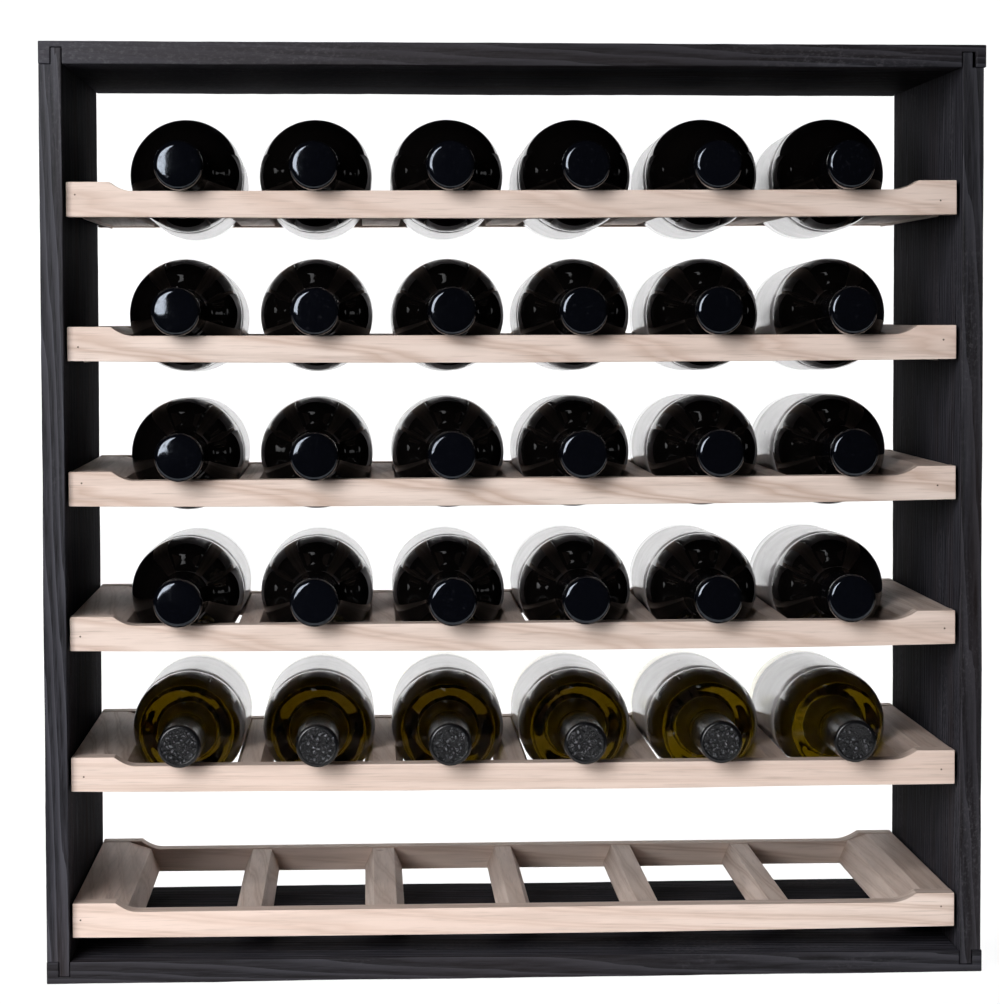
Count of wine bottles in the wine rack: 30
